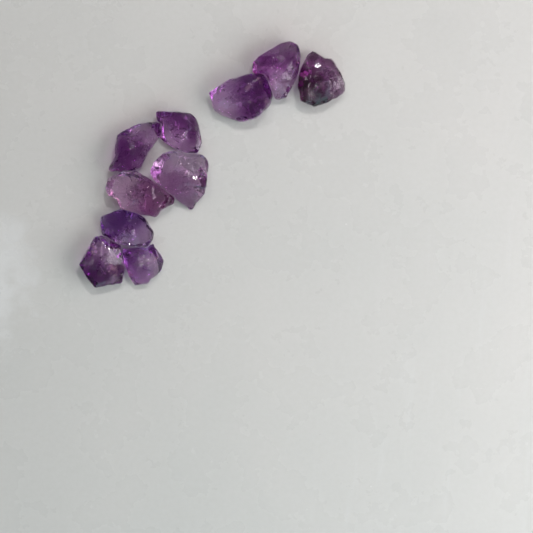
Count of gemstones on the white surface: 10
